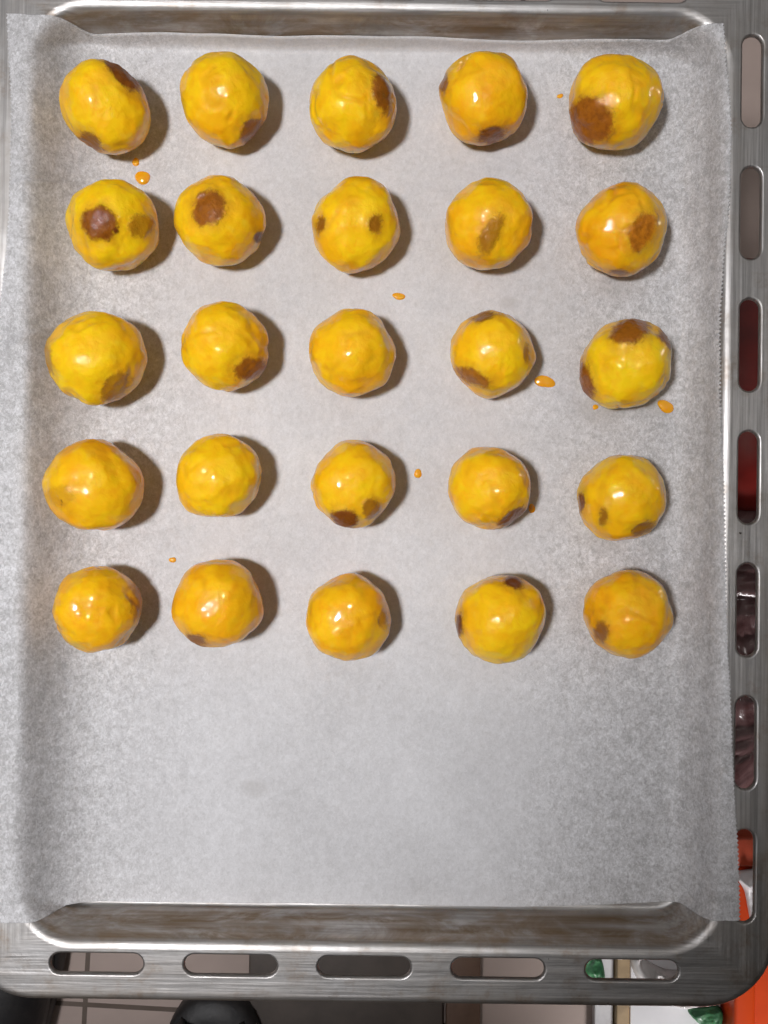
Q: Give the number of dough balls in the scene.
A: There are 25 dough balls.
